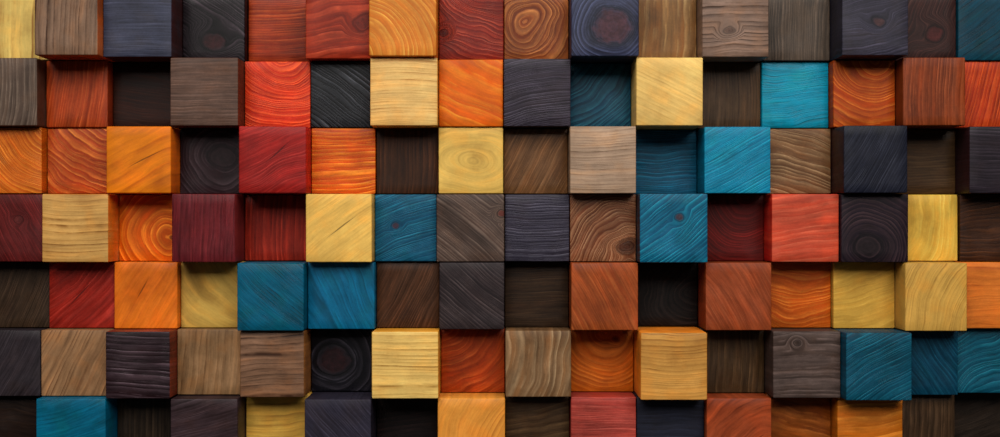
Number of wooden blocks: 111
